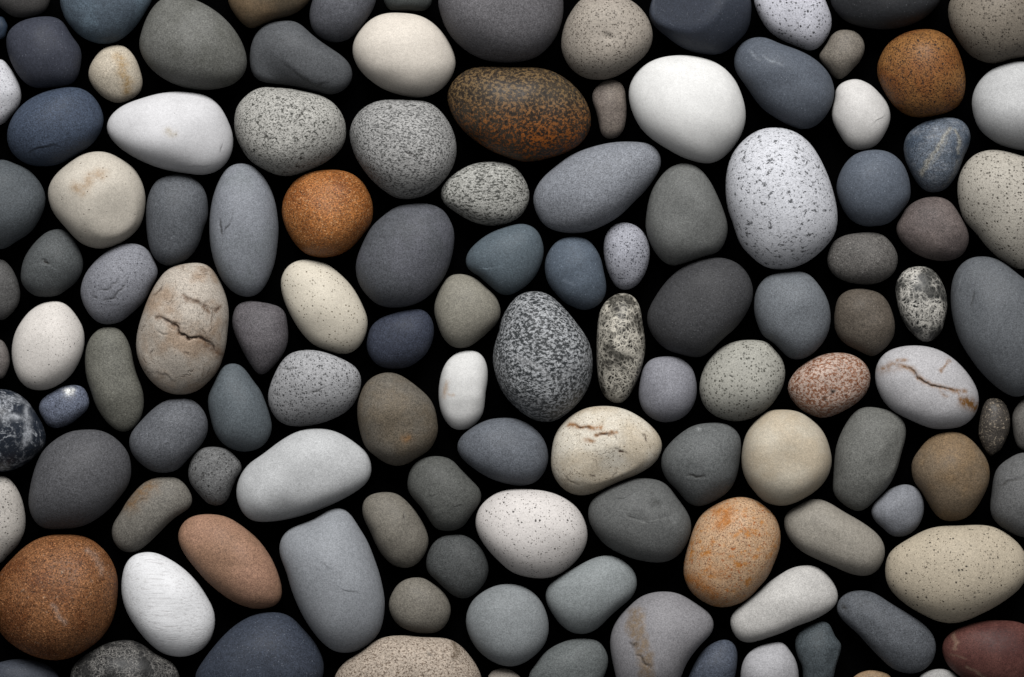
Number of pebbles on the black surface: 122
